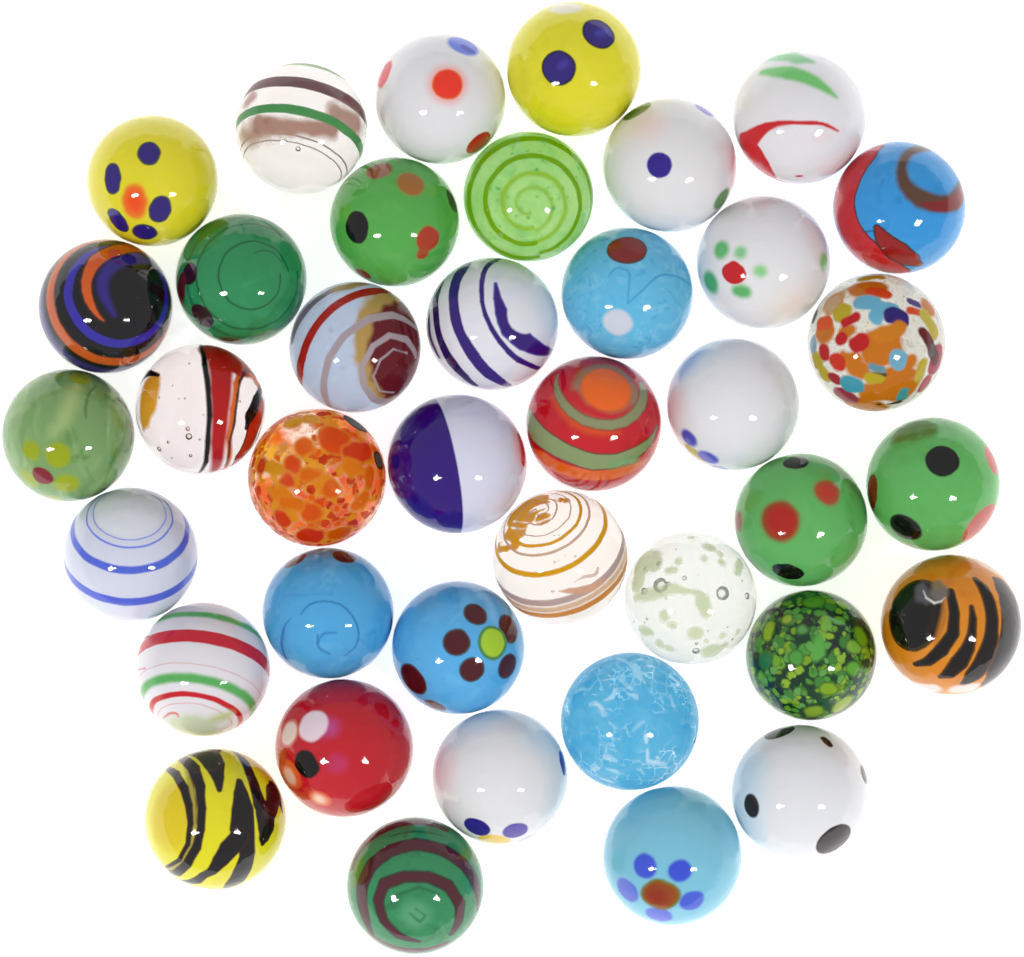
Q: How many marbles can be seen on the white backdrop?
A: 39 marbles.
